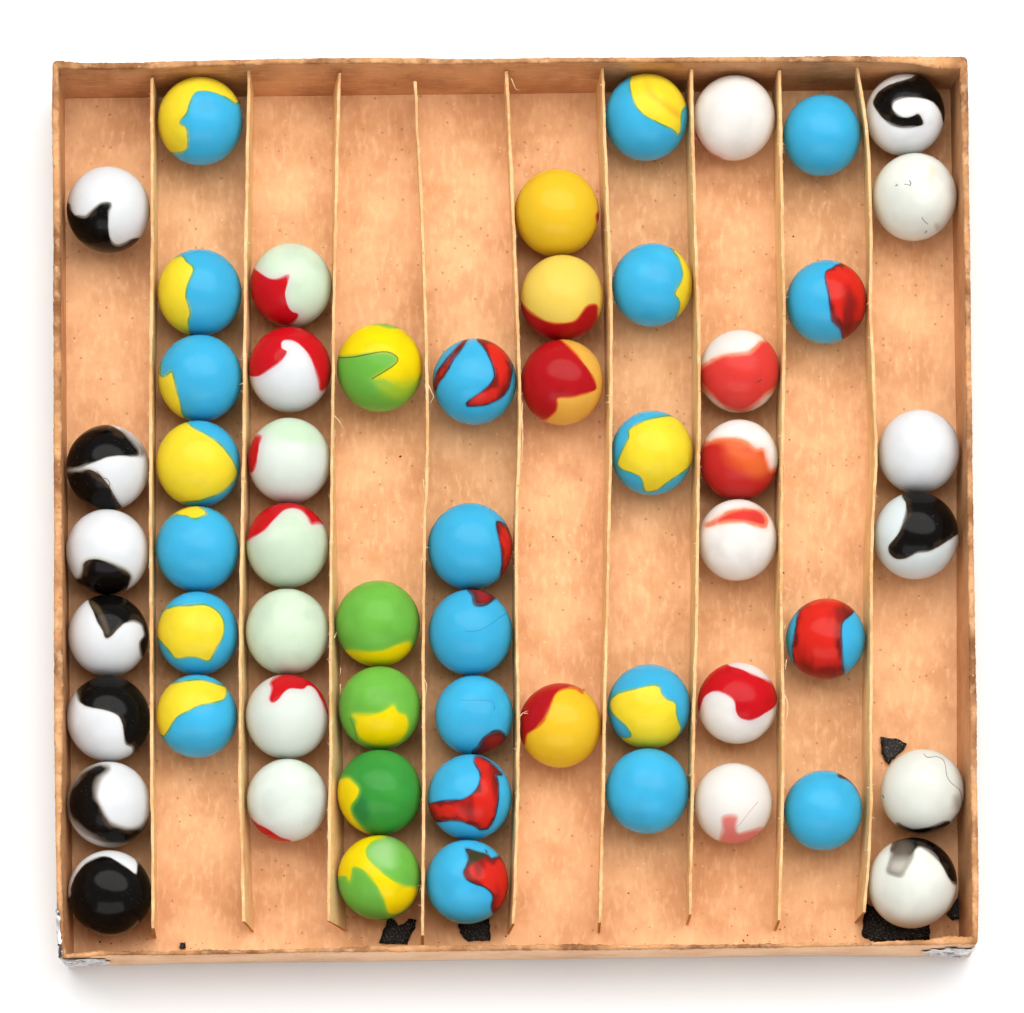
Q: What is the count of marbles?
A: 57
